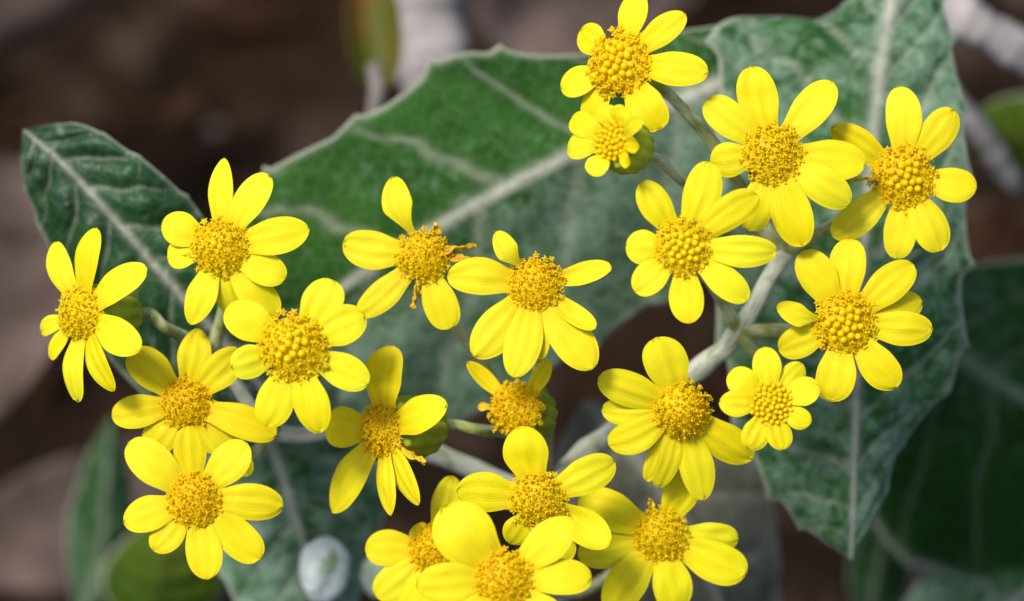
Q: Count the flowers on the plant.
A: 21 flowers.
